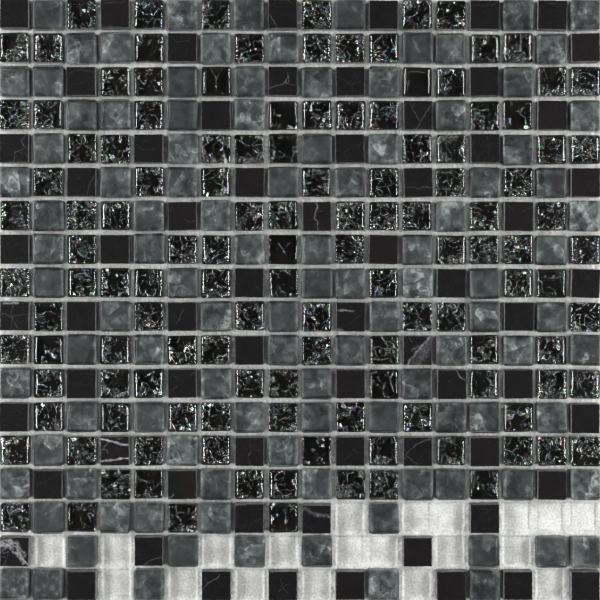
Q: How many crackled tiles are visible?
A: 129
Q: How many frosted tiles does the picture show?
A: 108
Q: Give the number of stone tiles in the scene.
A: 67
